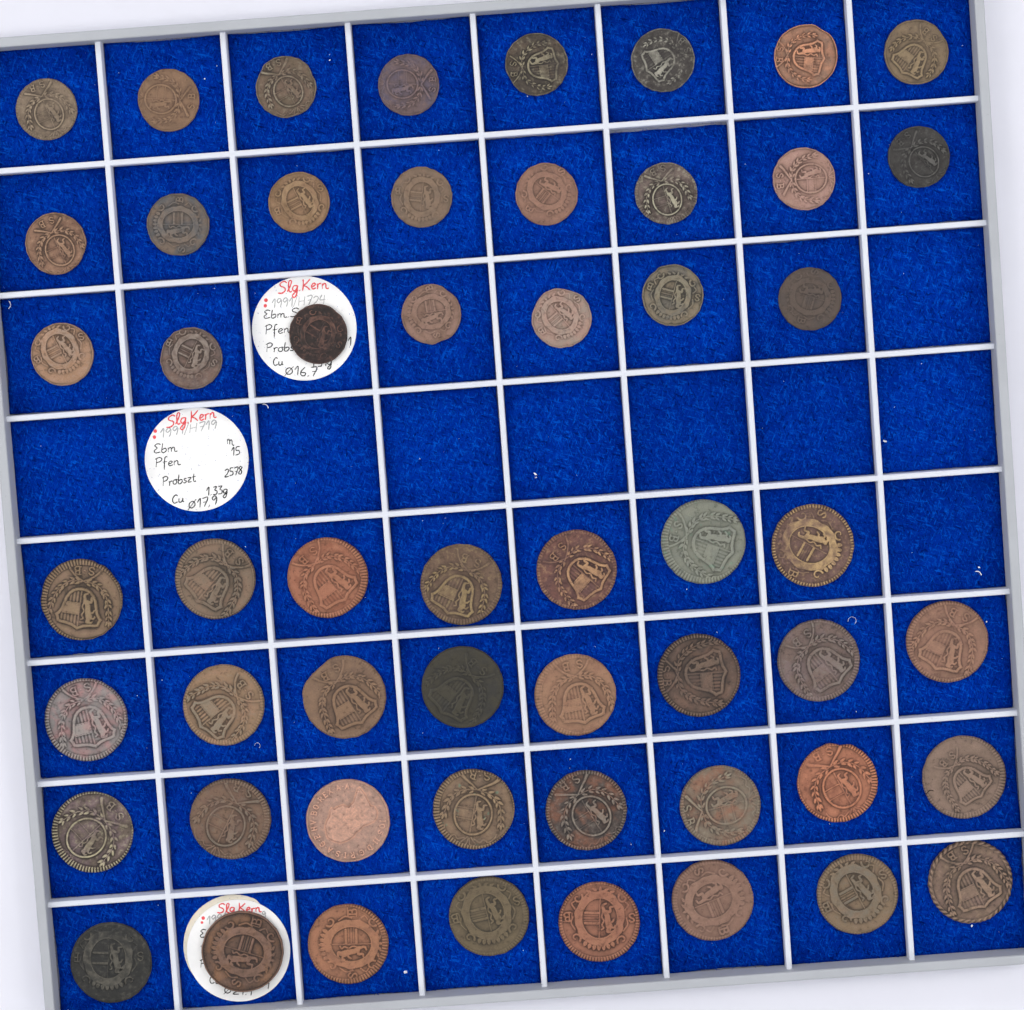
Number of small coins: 23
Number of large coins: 31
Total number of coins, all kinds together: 54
